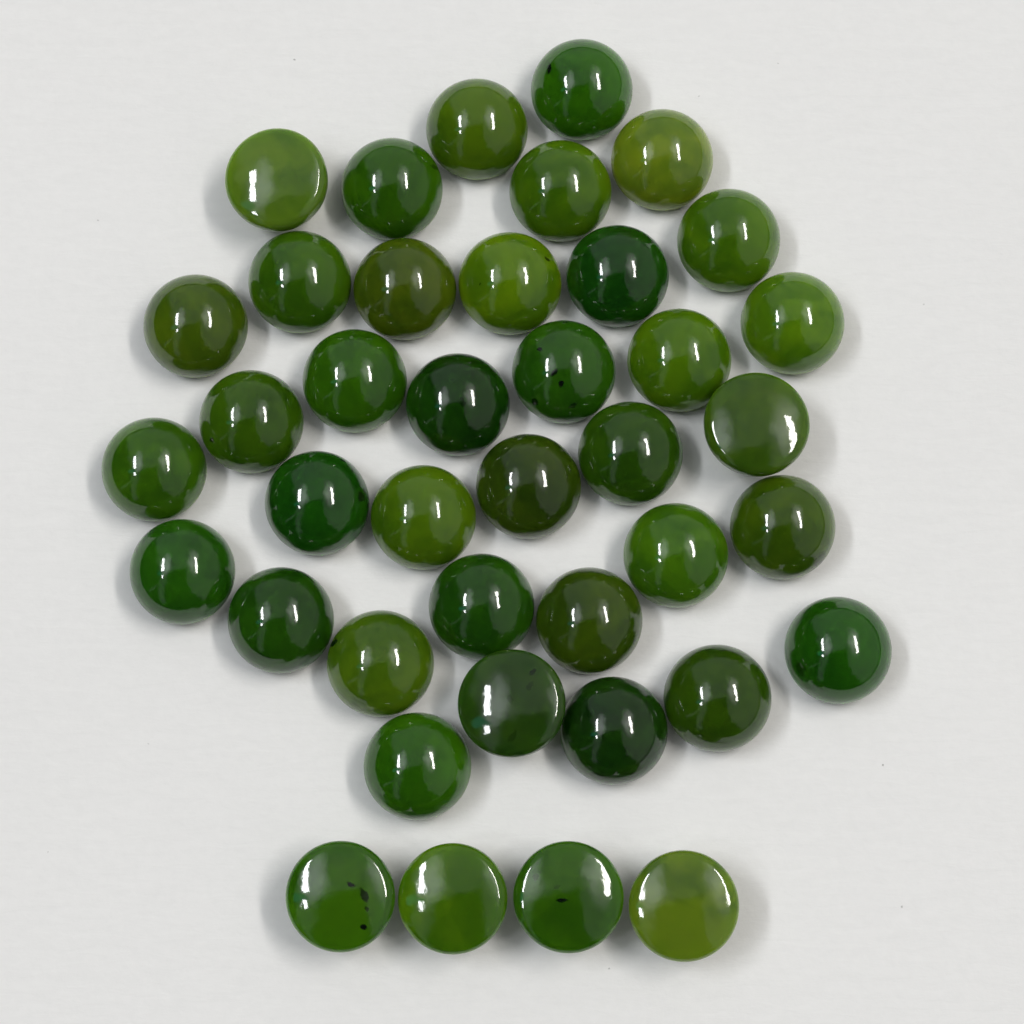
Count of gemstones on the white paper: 40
